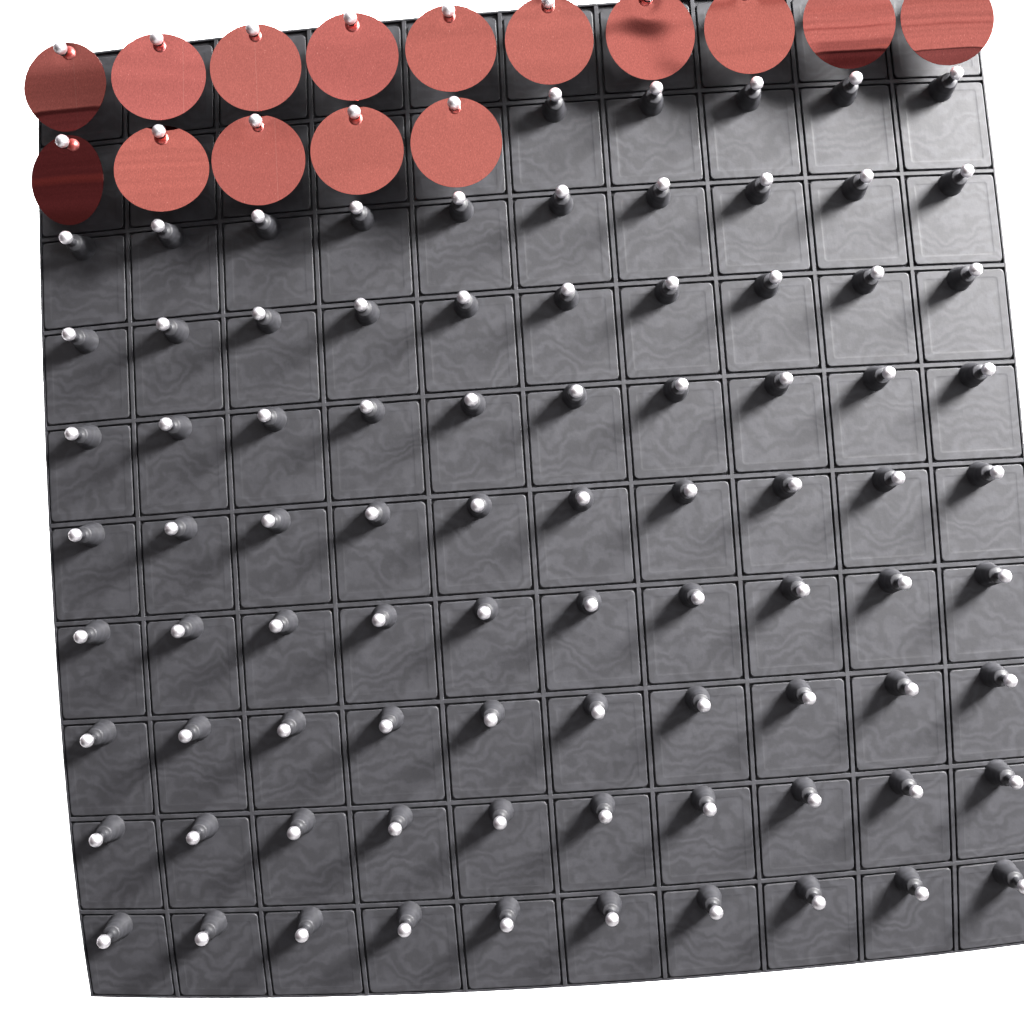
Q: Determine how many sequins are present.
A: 15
